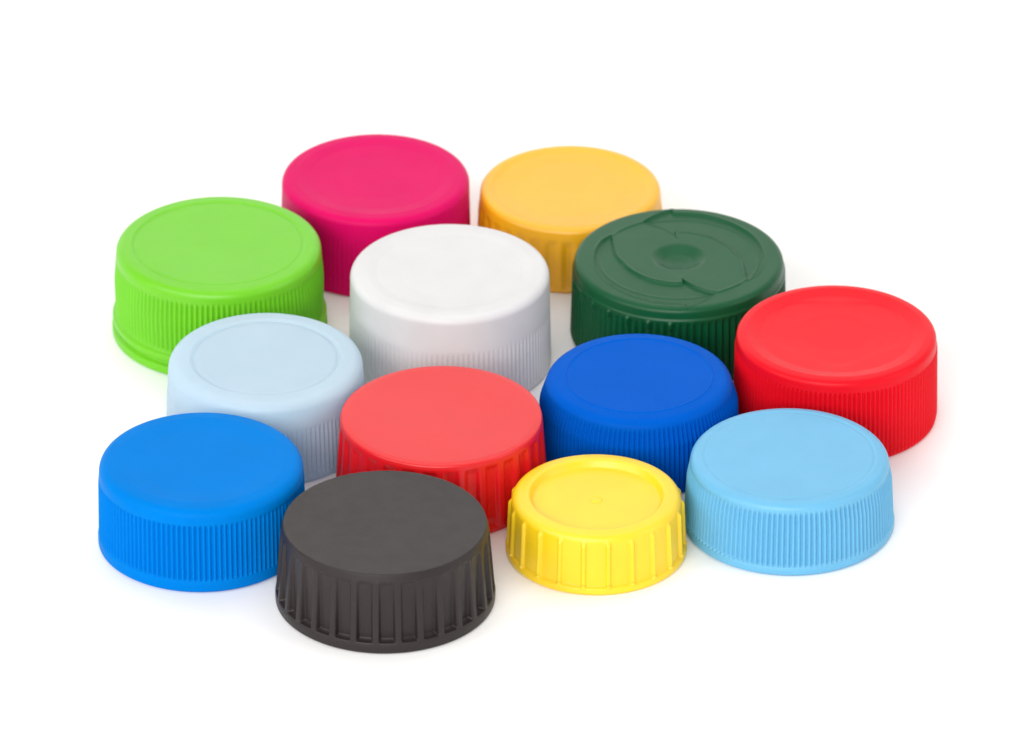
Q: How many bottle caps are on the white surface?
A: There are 13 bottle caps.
